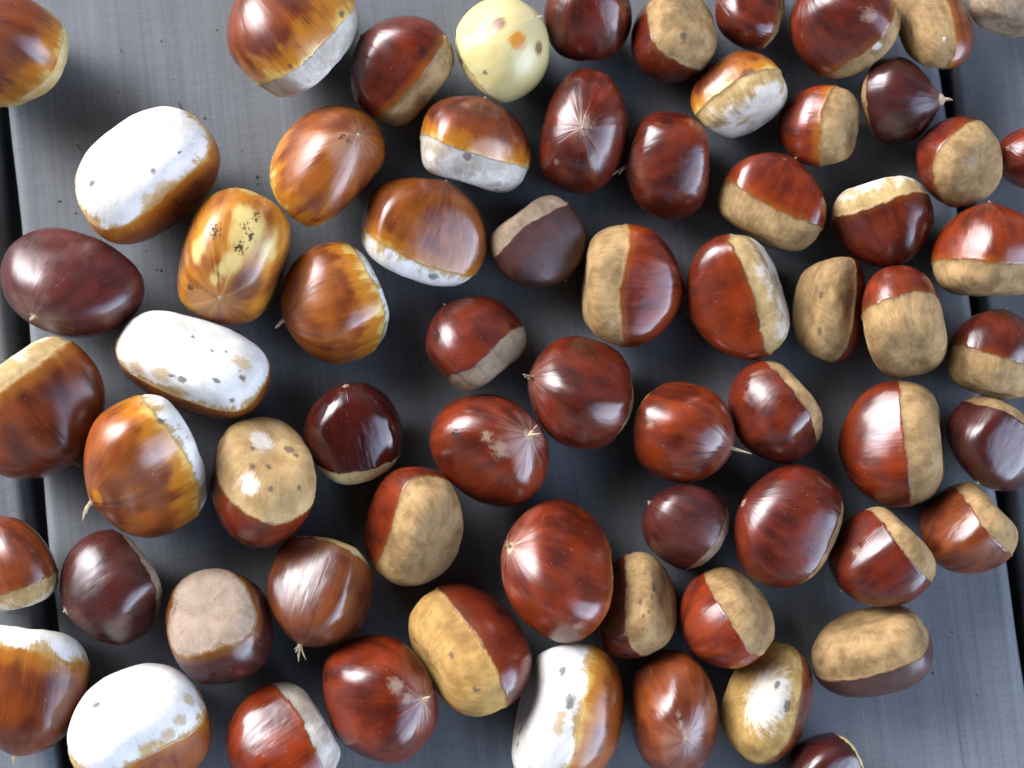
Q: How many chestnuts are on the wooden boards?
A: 67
